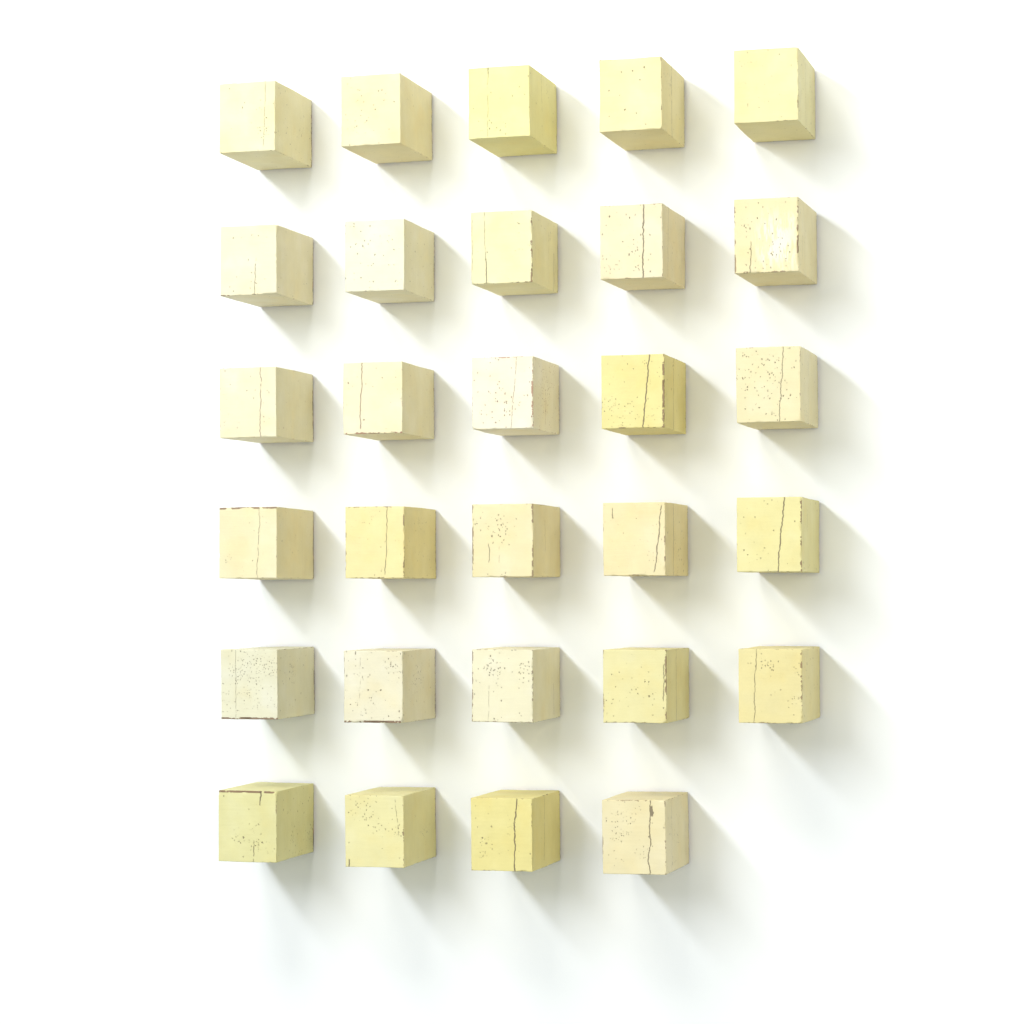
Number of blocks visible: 29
